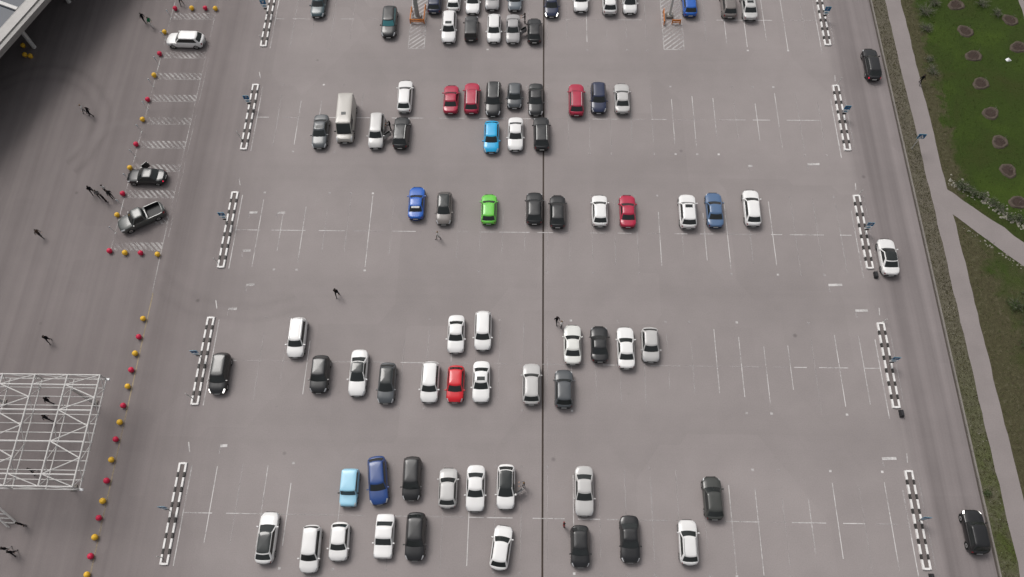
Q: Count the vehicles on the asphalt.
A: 84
